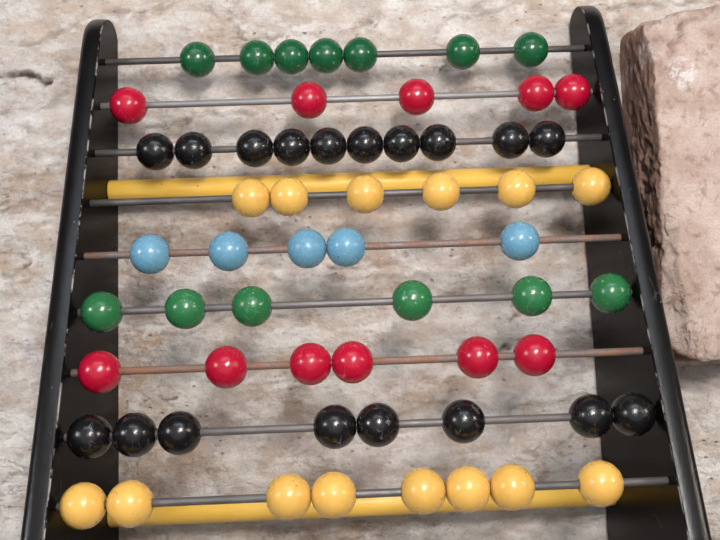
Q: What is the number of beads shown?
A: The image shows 61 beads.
